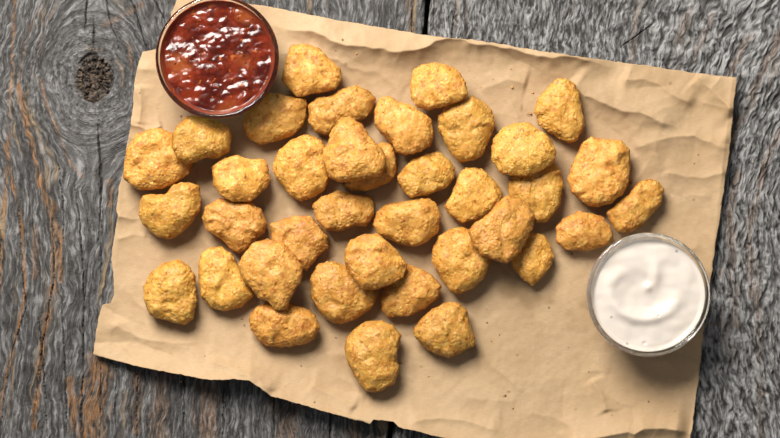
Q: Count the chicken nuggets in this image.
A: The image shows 37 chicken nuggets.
